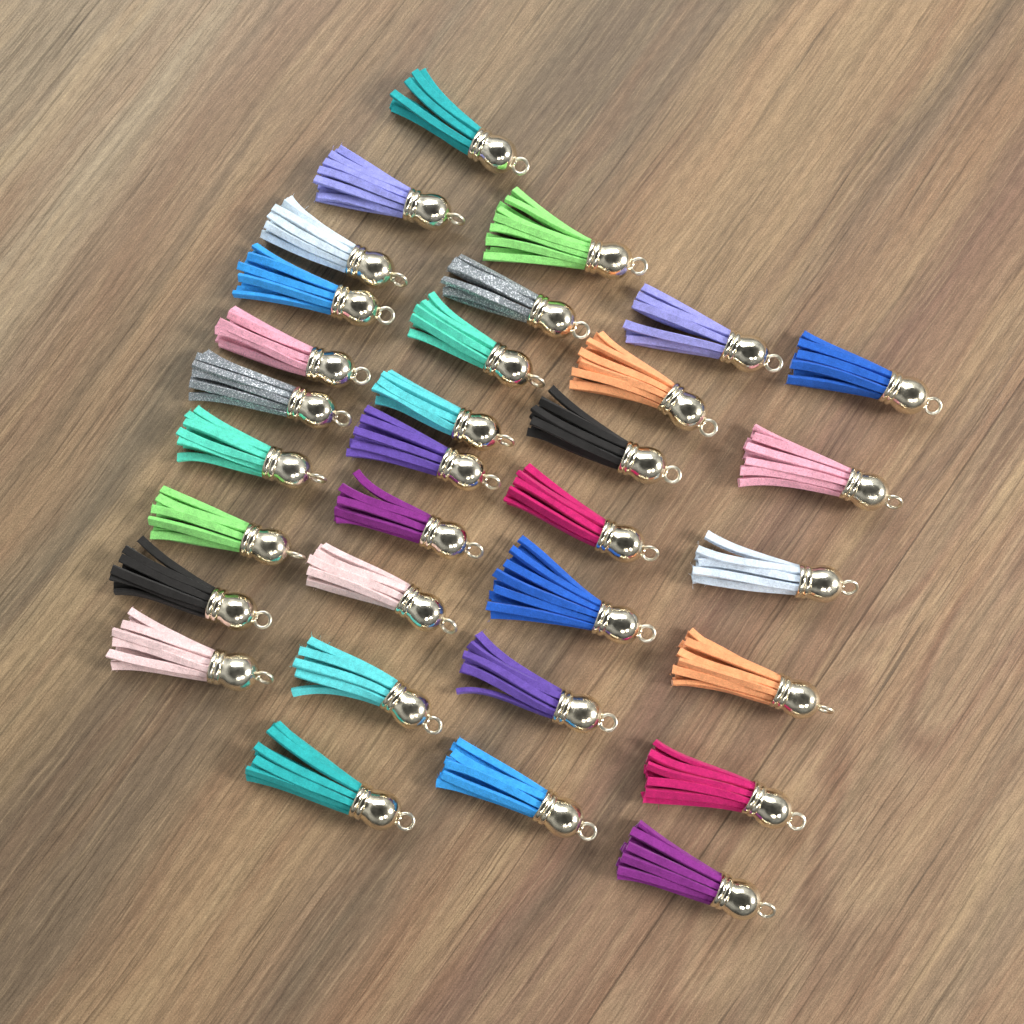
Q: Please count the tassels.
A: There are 32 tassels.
